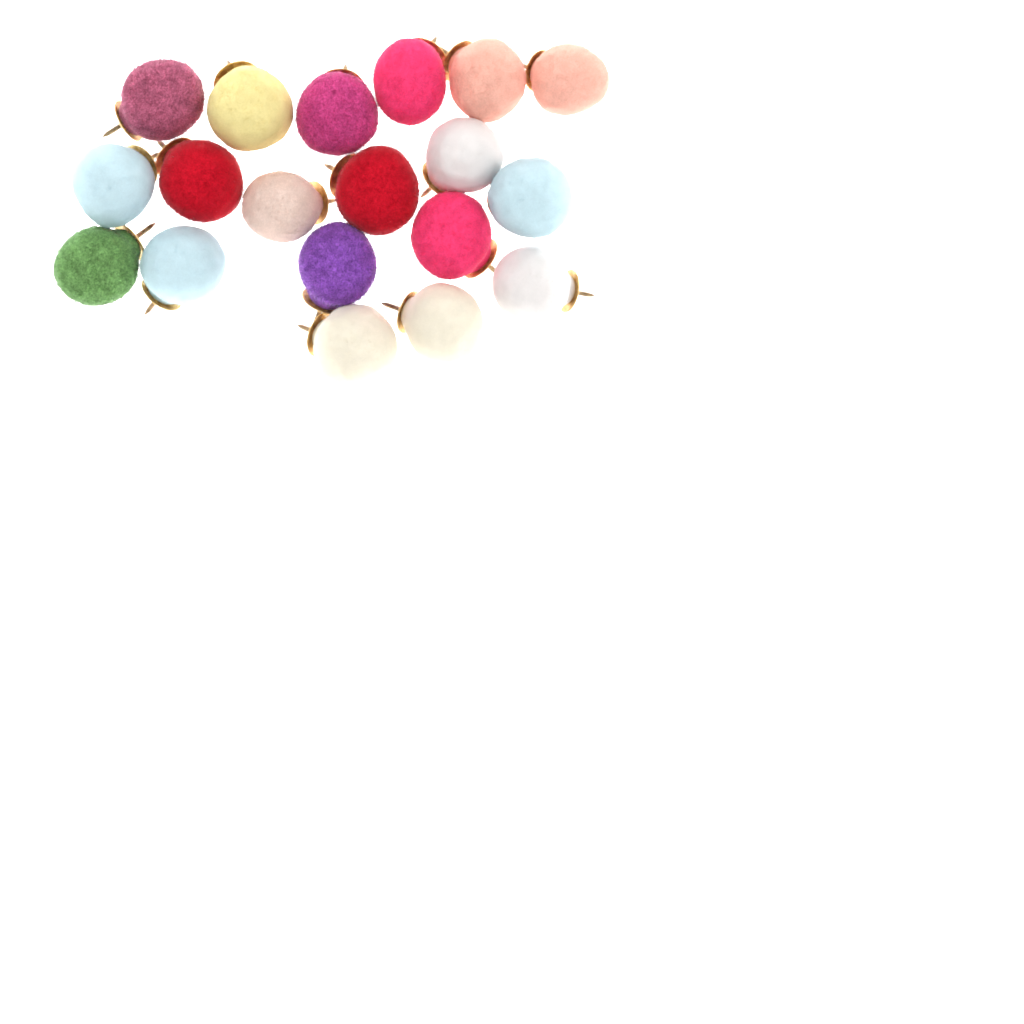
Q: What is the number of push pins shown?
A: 19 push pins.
